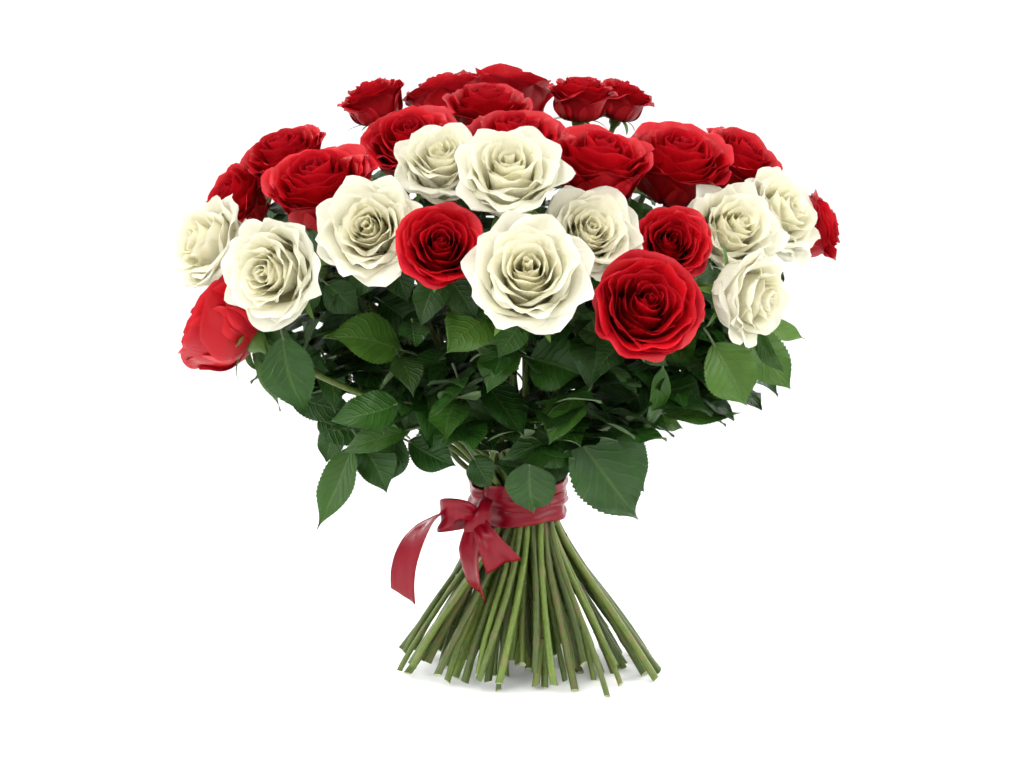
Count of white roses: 10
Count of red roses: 19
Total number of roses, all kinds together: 29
